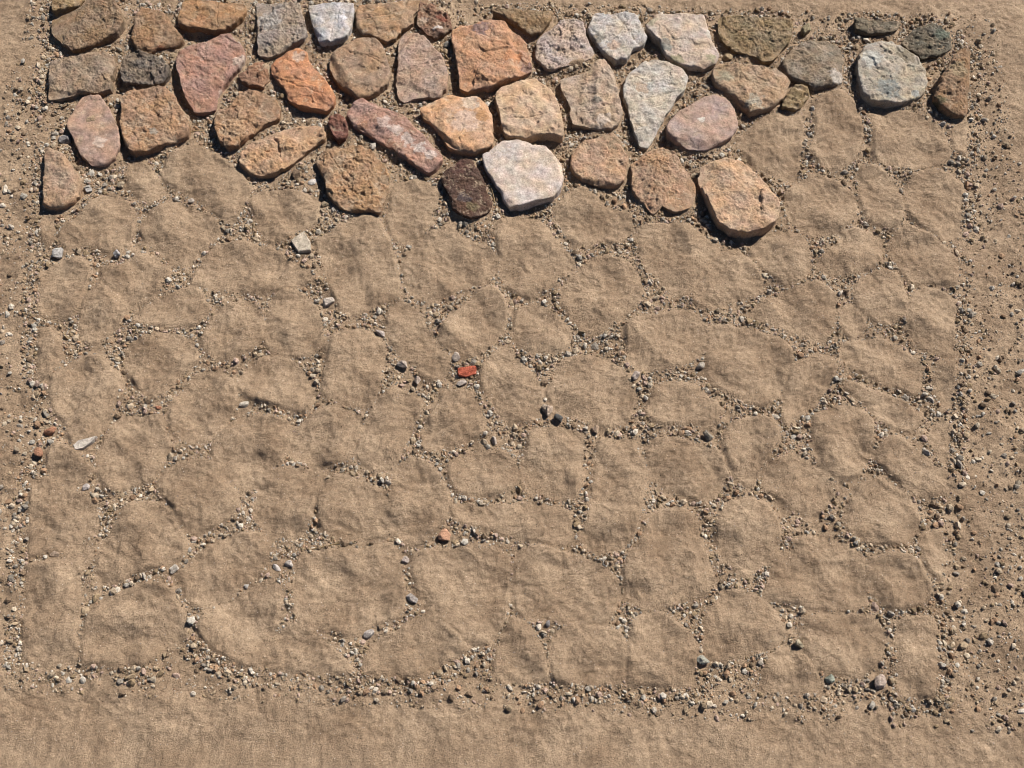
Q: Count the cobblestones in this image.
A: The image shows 46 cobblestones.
